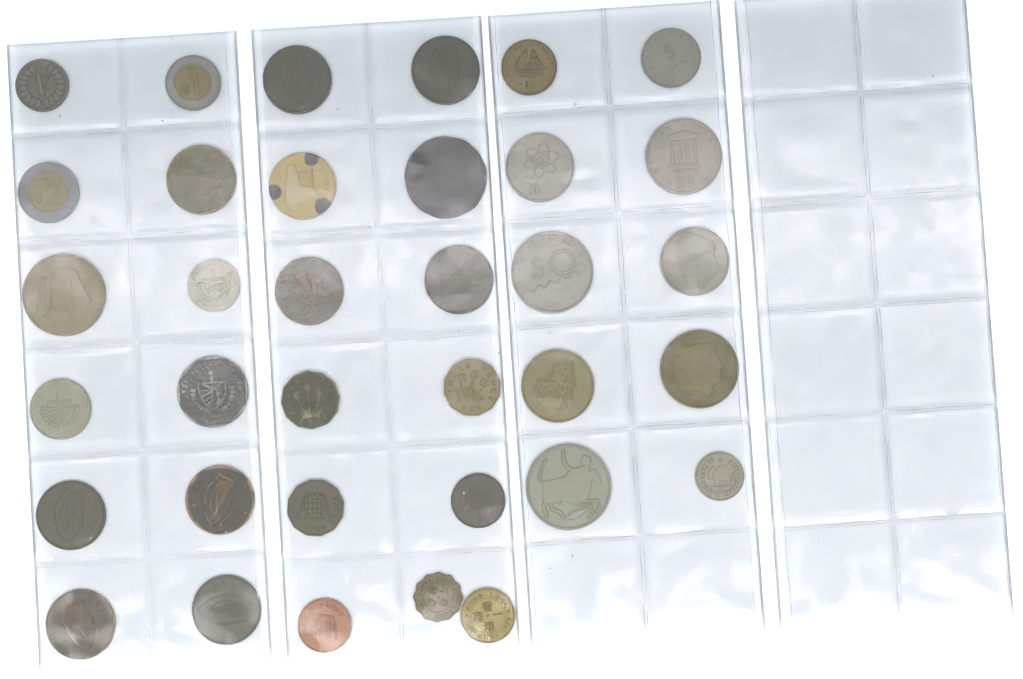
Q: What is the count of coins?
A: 35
